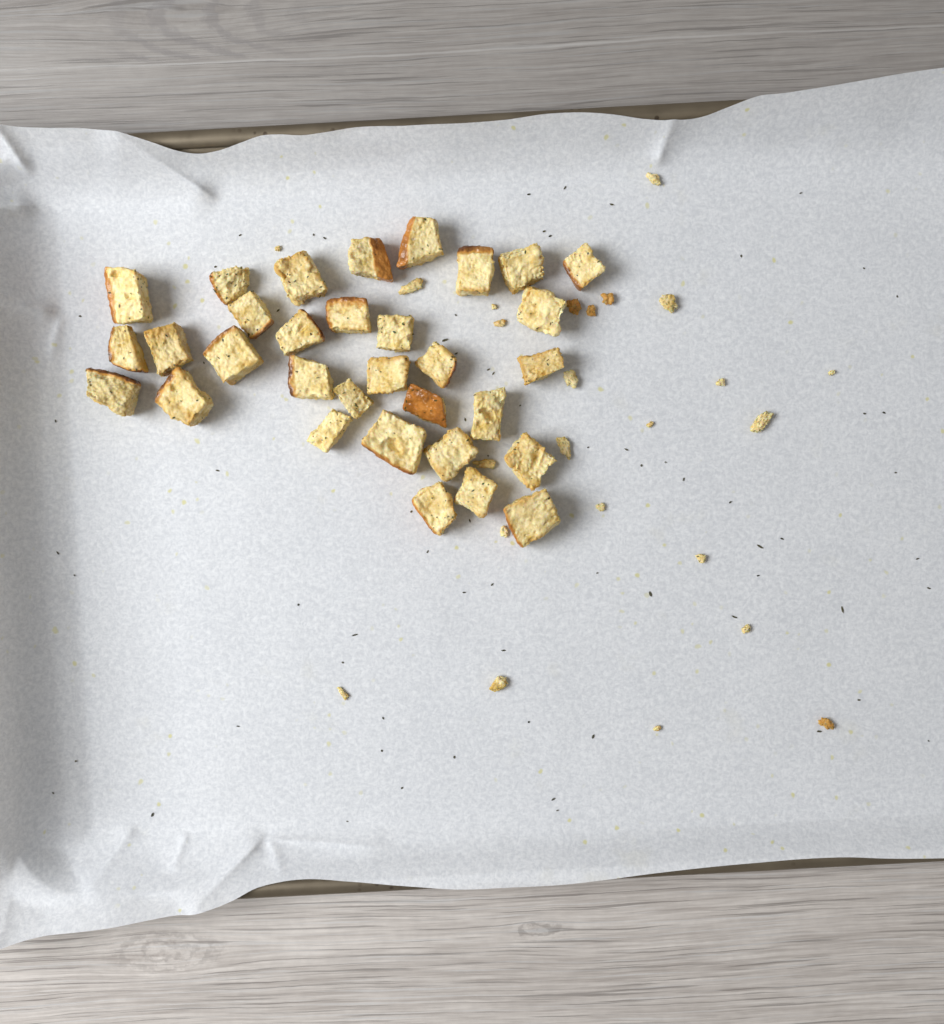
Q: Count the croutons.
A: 32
